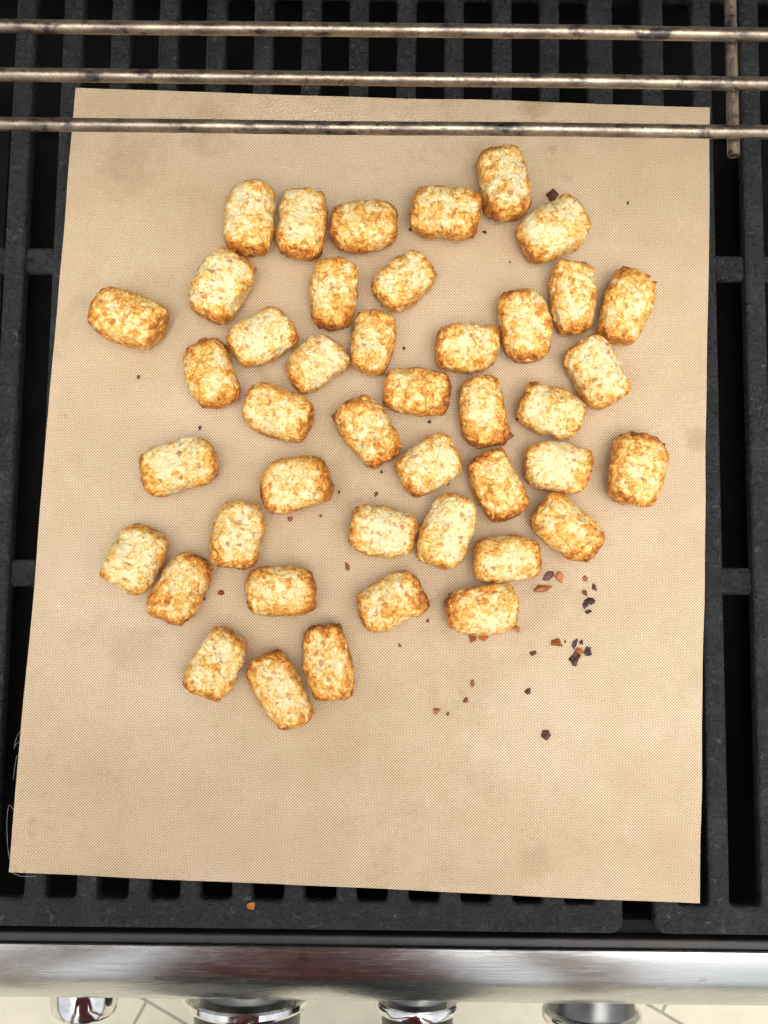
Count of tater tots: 43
